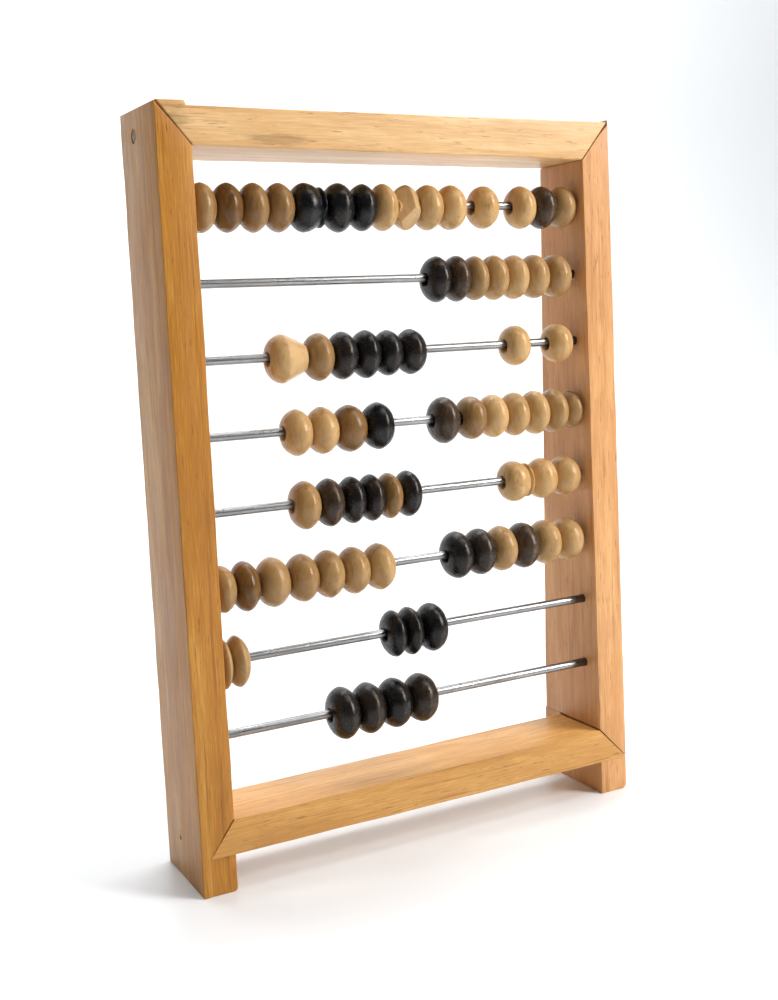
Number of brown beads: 46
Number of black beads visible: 26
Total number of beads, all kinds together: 72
